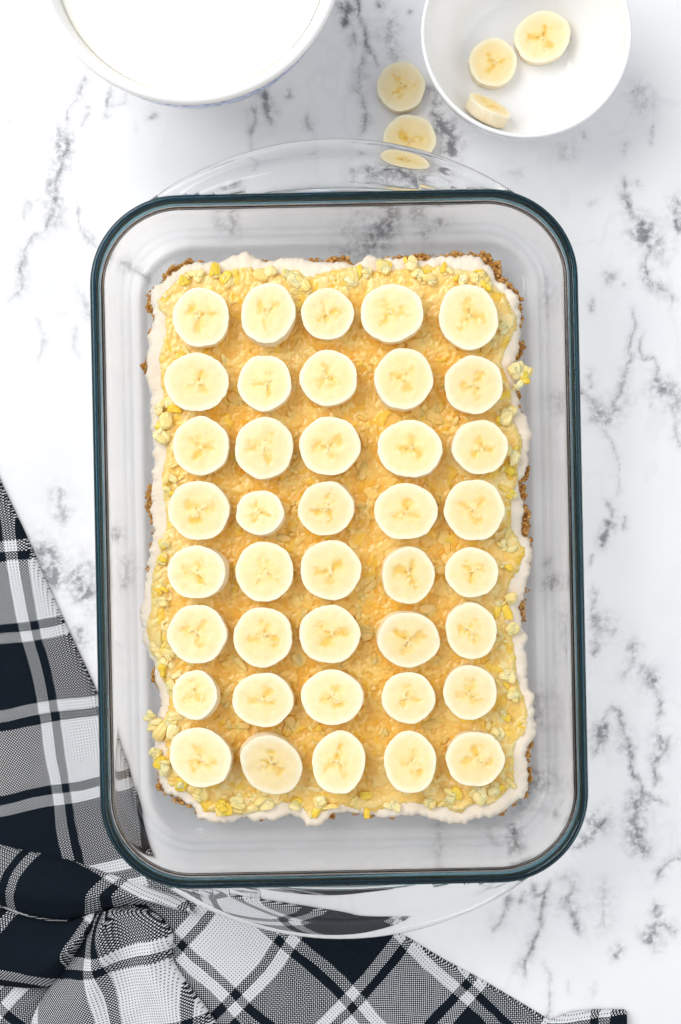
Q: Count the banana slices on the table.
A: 45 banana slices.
